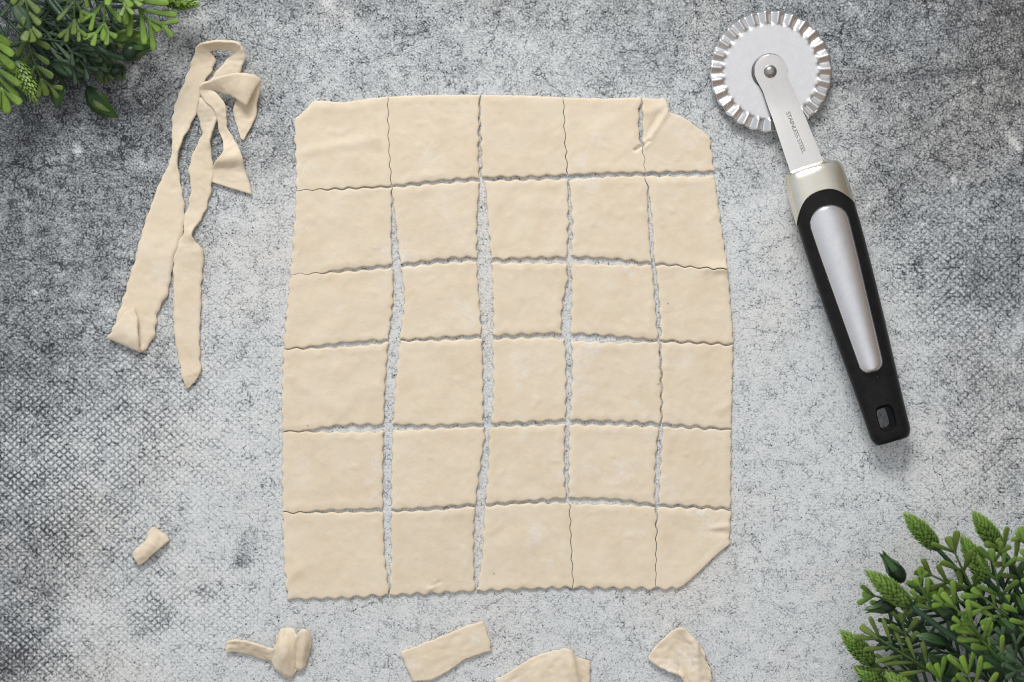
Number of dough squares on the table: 30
